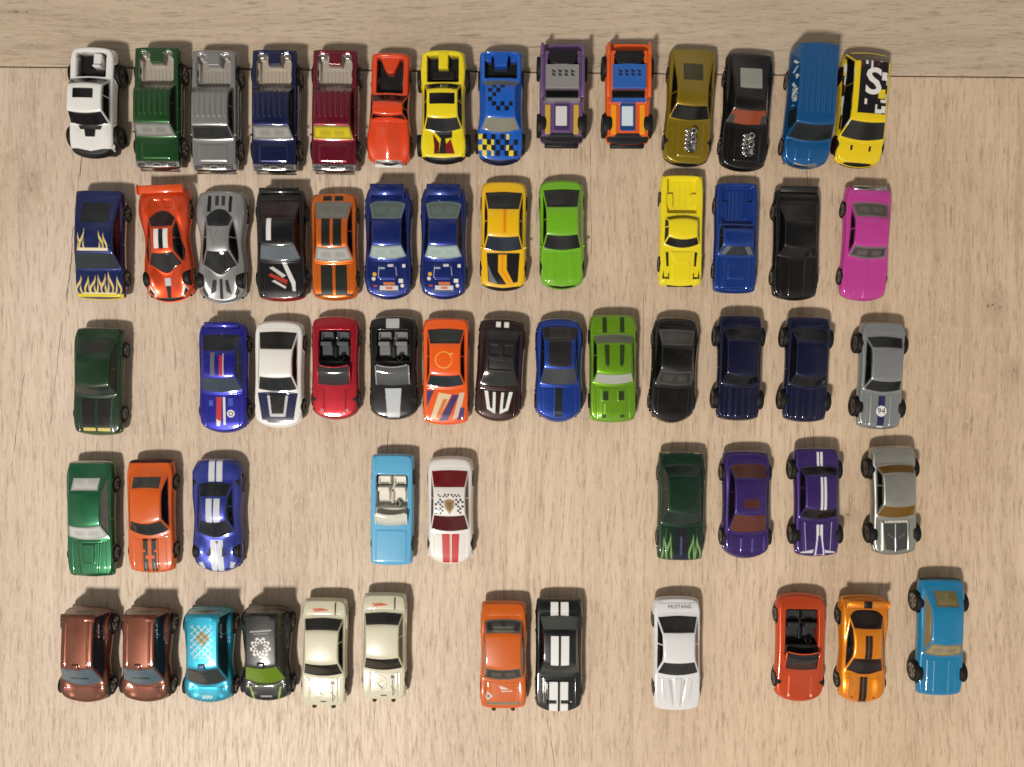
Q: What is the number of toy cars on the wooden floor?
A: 61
